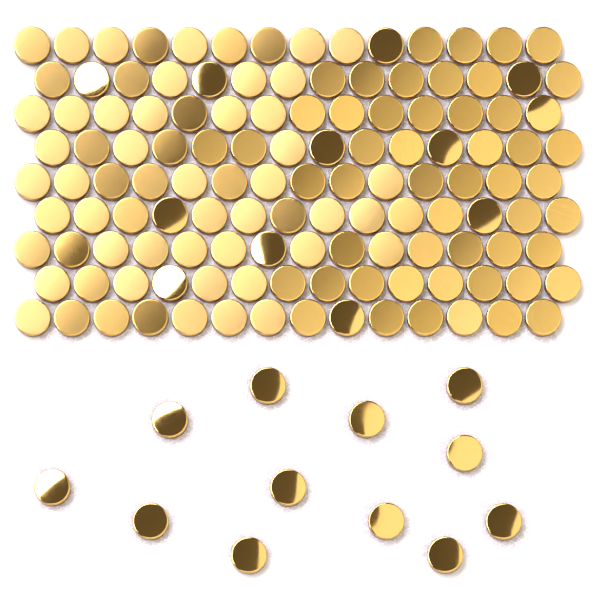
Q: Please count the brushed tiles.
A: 114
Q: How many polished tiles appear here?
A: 24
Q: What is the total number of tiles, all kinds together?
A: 138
